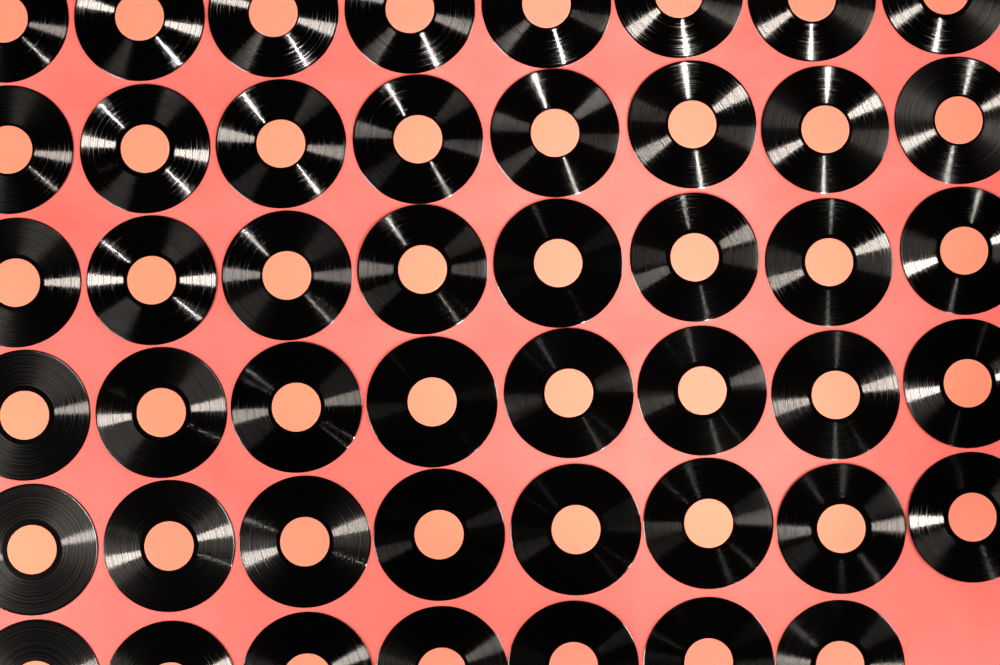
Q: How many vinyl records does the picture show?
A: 47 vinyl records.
